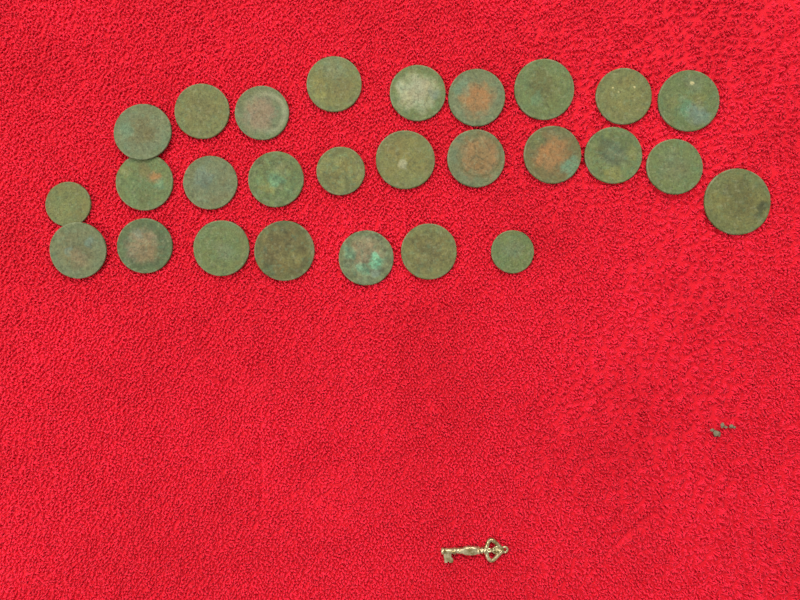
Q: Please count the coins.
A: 27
